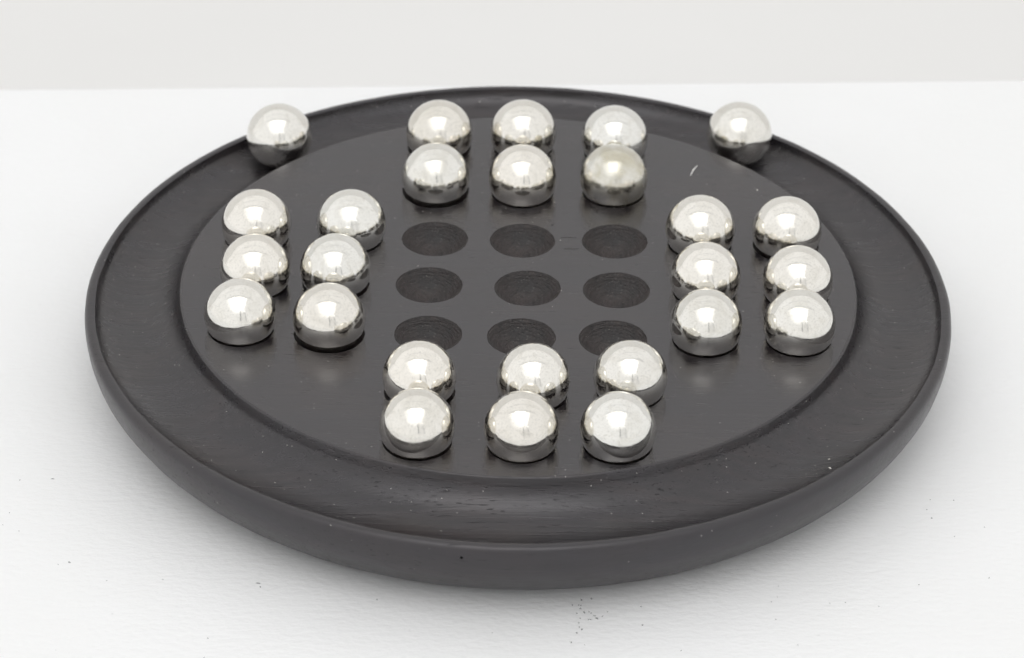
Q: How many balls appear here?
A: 26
